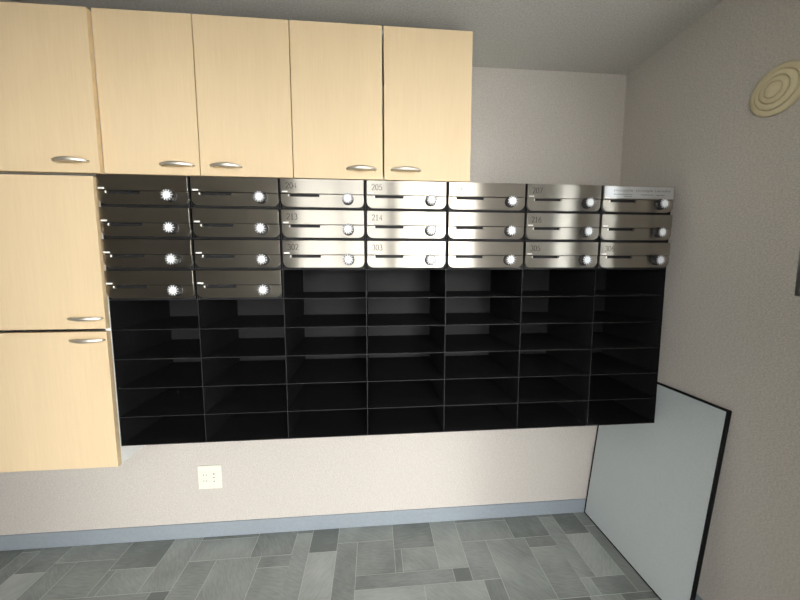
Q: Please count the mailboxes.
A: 23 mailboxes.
